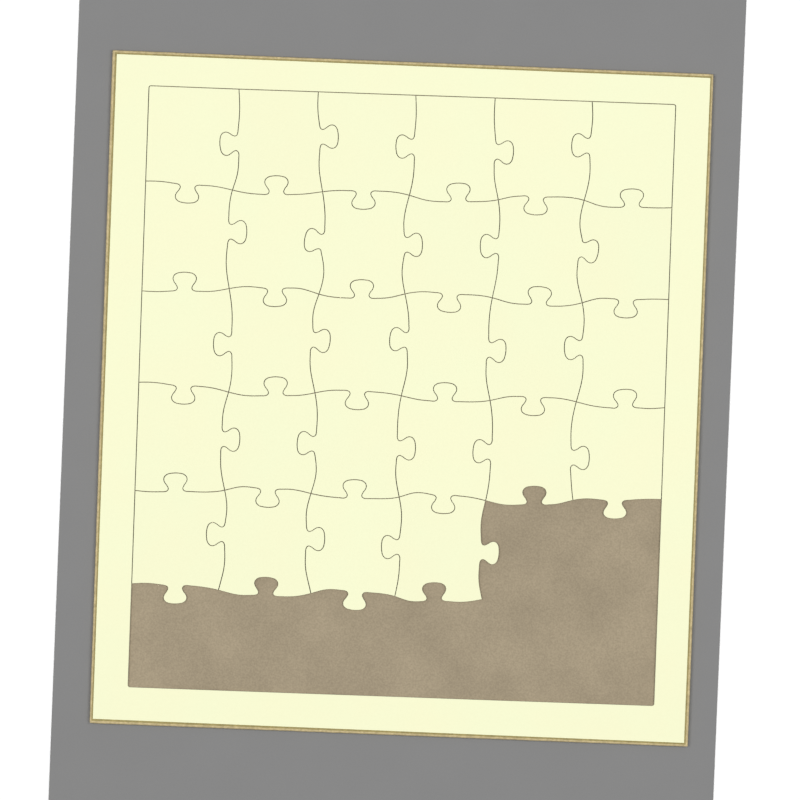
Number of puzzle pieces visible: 28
